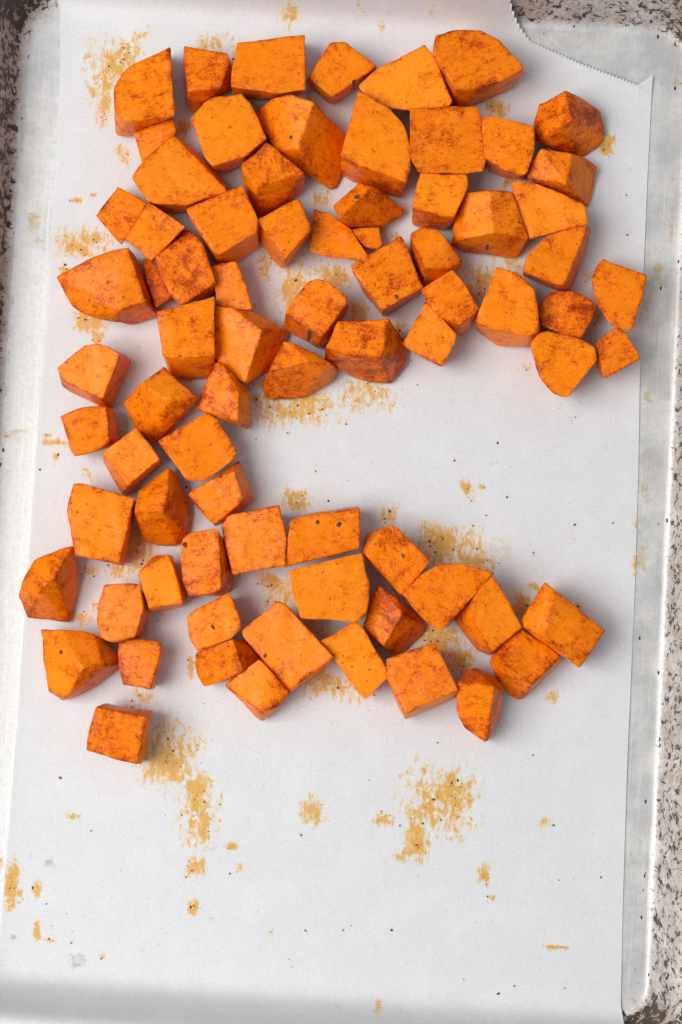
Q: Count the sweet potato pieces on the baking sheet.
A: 77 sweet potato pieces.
